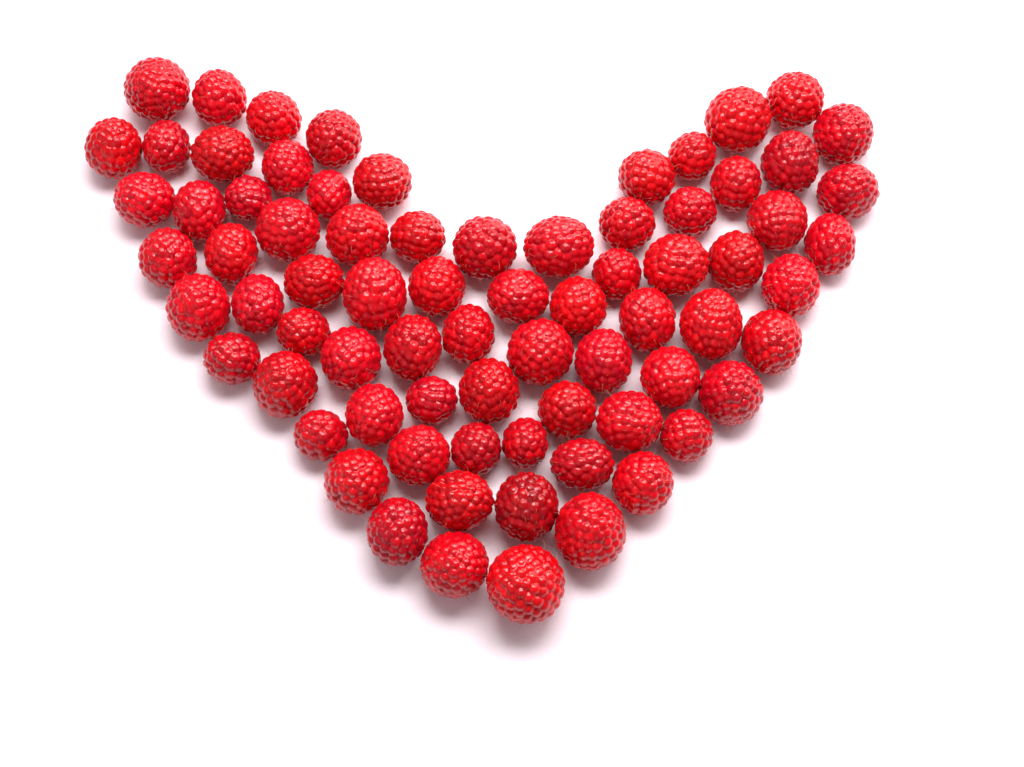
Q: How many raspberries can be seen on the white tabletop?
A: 75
